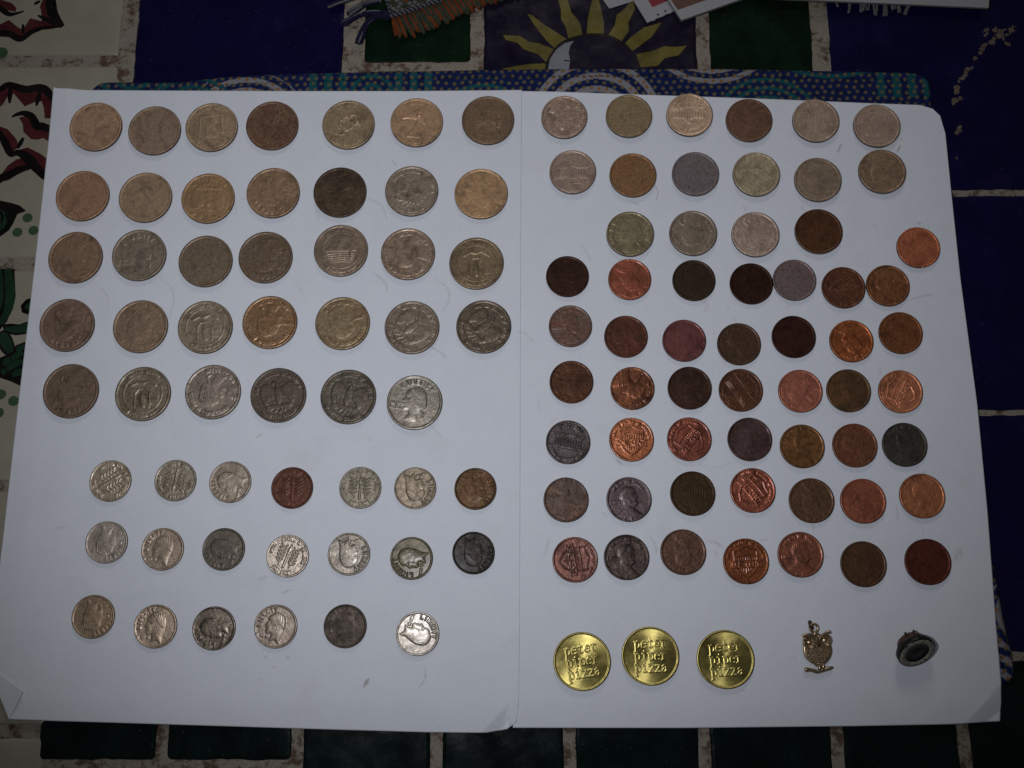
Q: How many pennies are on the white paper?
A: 43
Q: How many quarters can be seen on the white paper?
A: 34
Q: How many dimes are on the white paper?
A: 20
